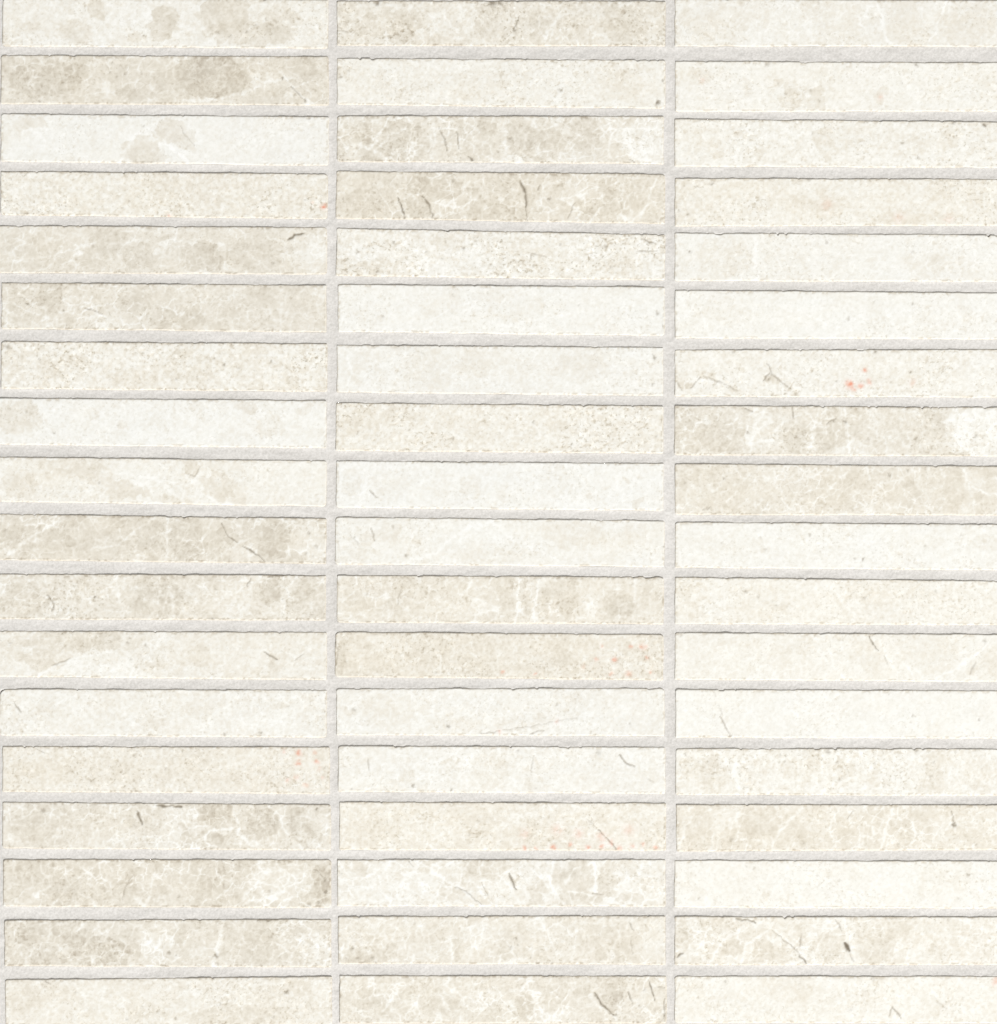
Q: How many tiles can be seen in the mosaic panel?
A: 54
